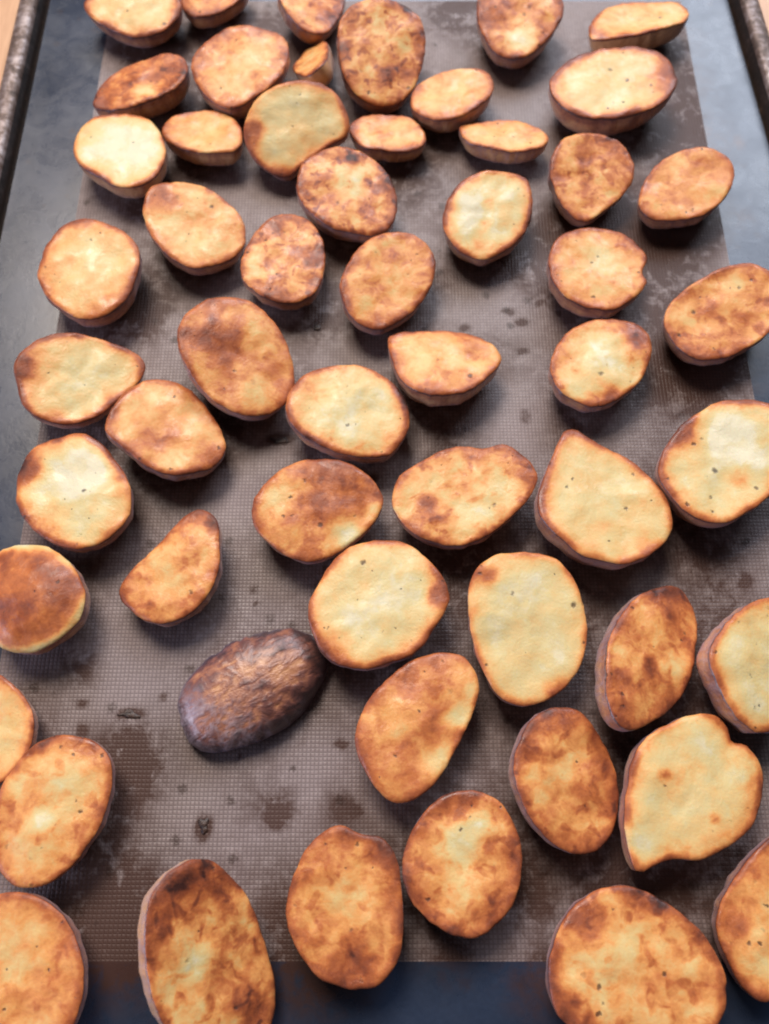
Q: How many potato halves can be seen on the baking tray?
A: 55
